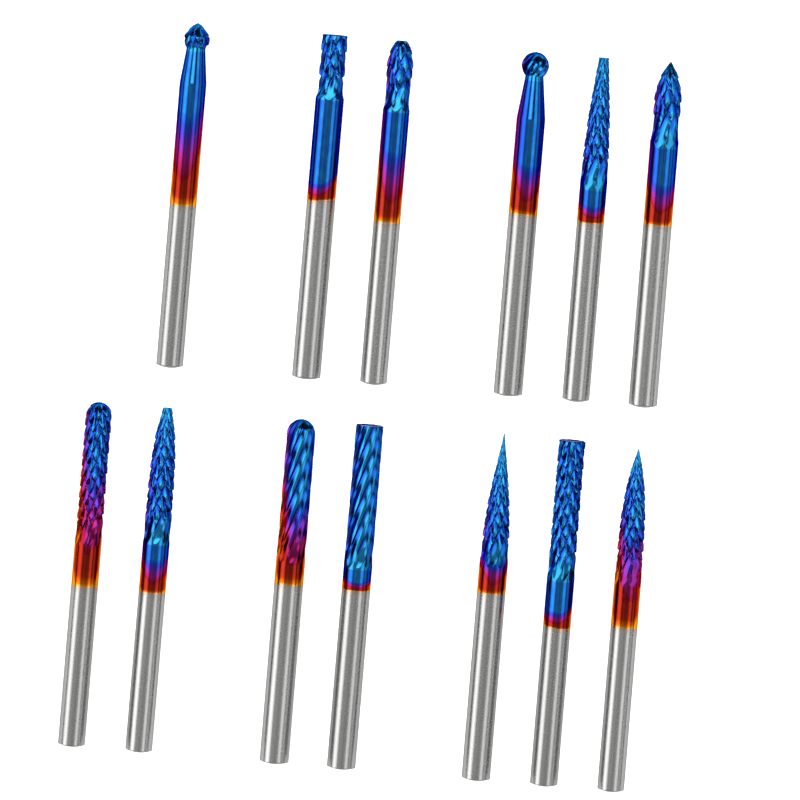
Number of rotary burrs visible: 13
